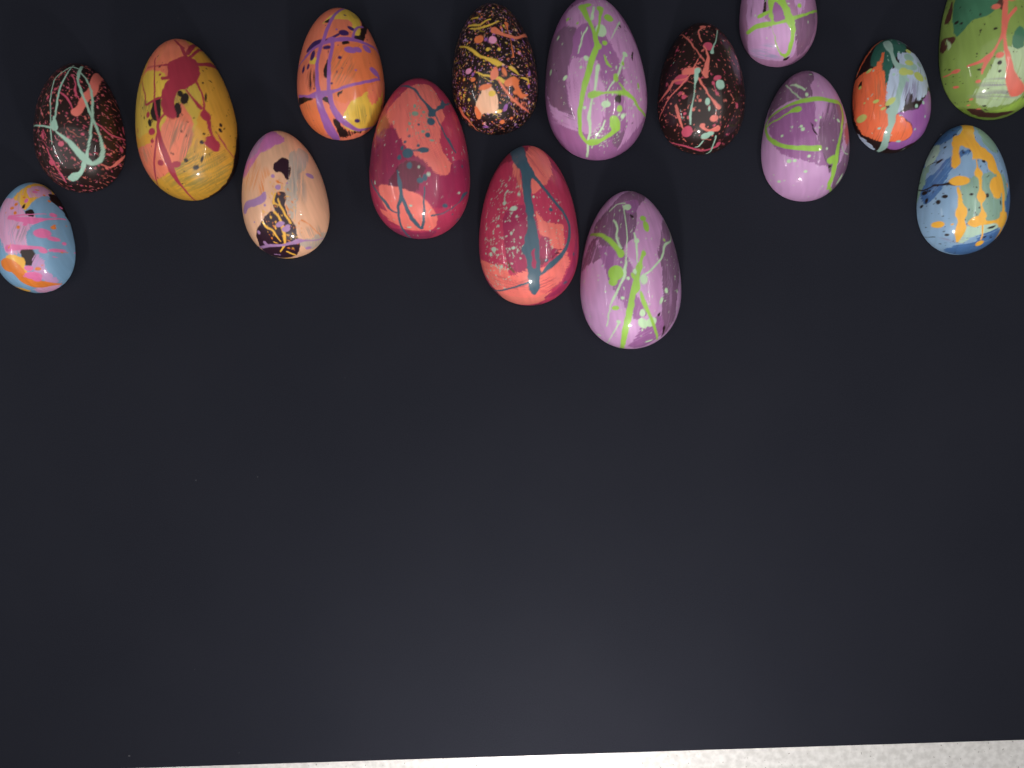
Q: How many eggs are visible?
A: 16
